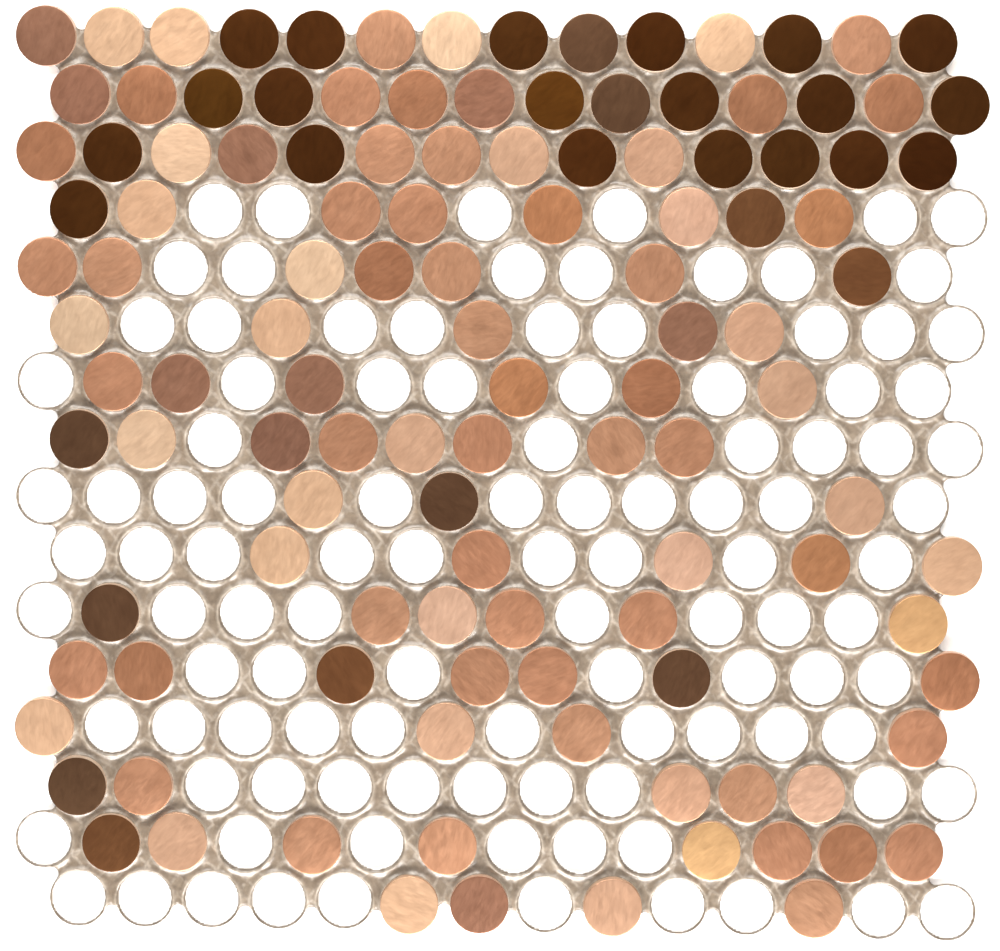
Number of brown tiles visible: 20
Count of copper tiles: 56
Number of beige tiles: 31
